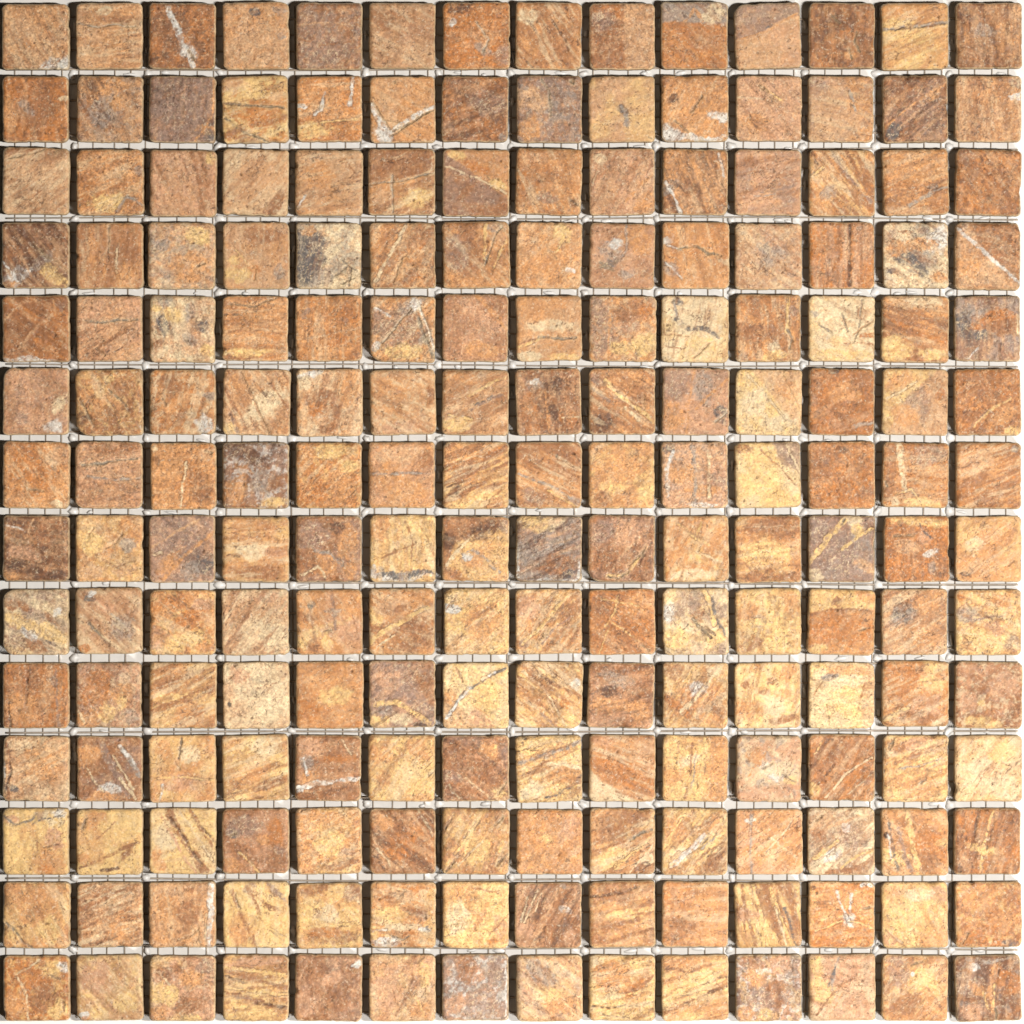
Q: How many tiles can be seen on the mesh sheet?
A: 196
